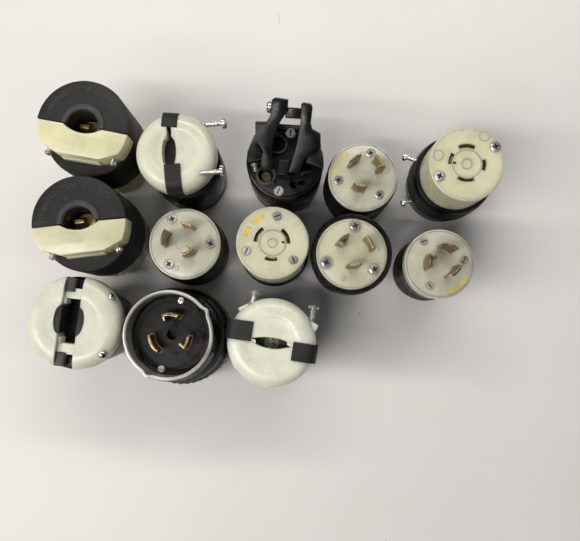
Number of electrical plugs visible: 13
